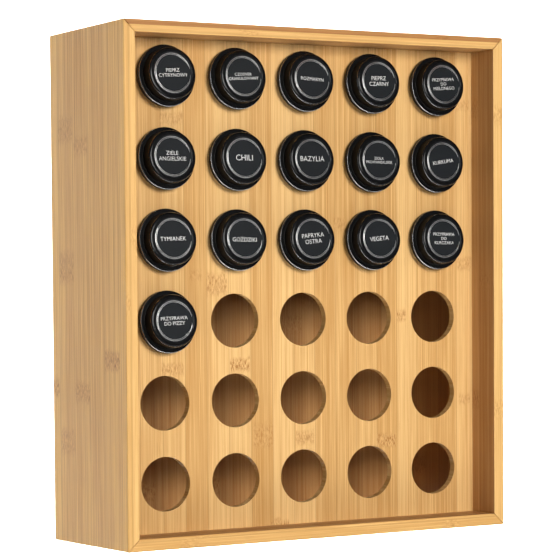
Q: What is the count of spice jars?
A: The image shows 16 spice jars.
